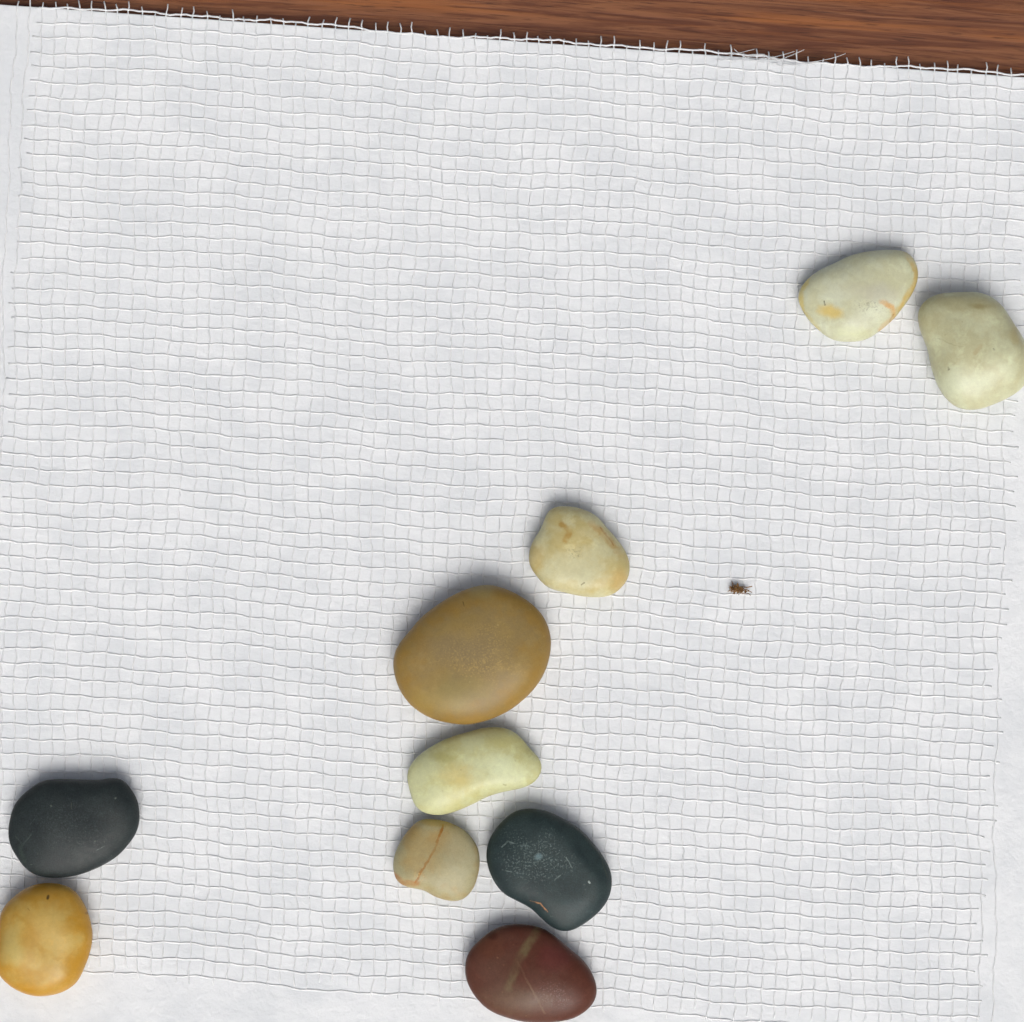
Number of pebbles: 10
